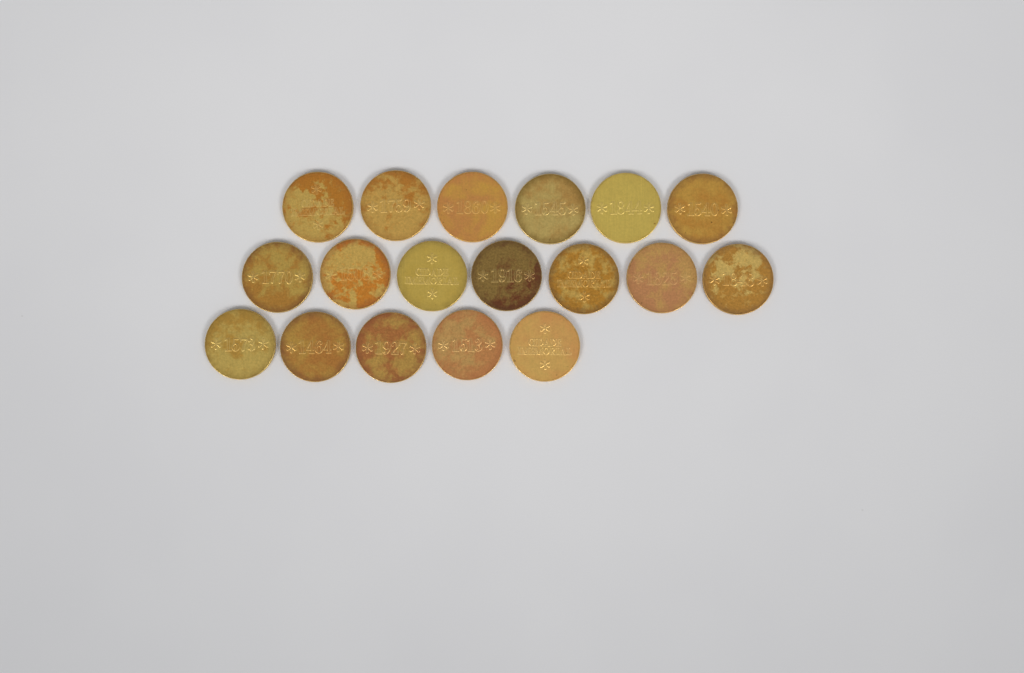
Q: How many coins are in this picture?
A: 18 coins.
